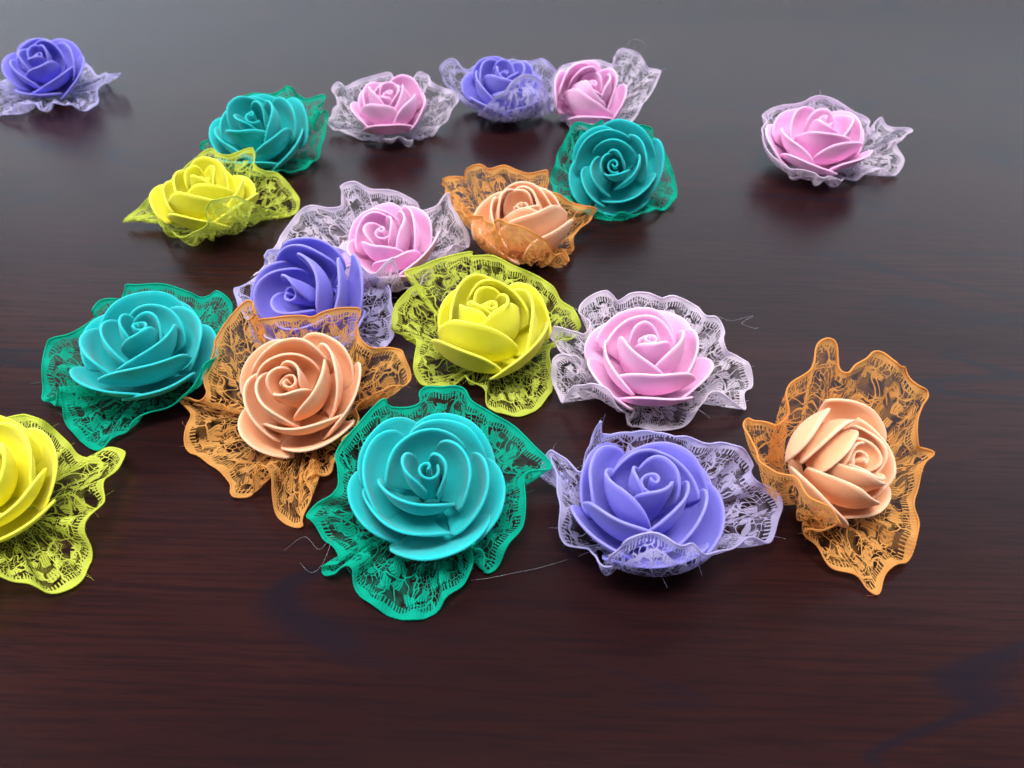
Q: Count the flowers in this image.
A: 19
